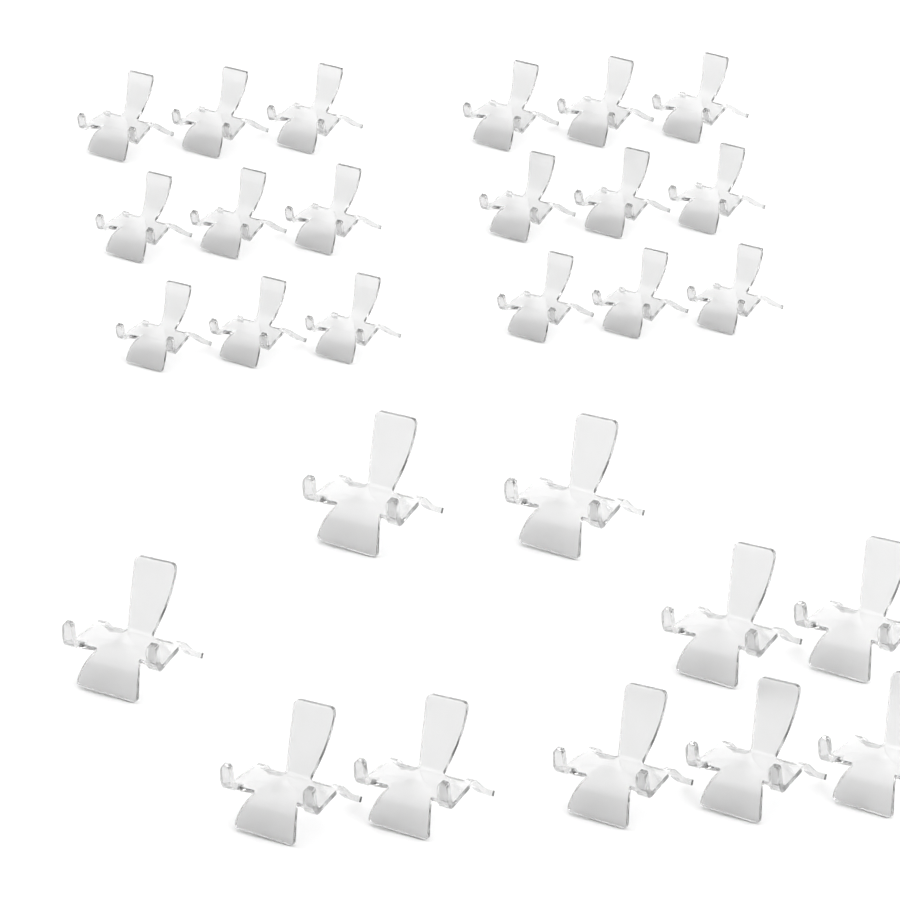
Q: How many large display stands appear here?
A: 10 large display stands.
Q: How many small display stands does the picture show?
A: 18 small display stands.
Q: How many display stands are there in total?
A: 28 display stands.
